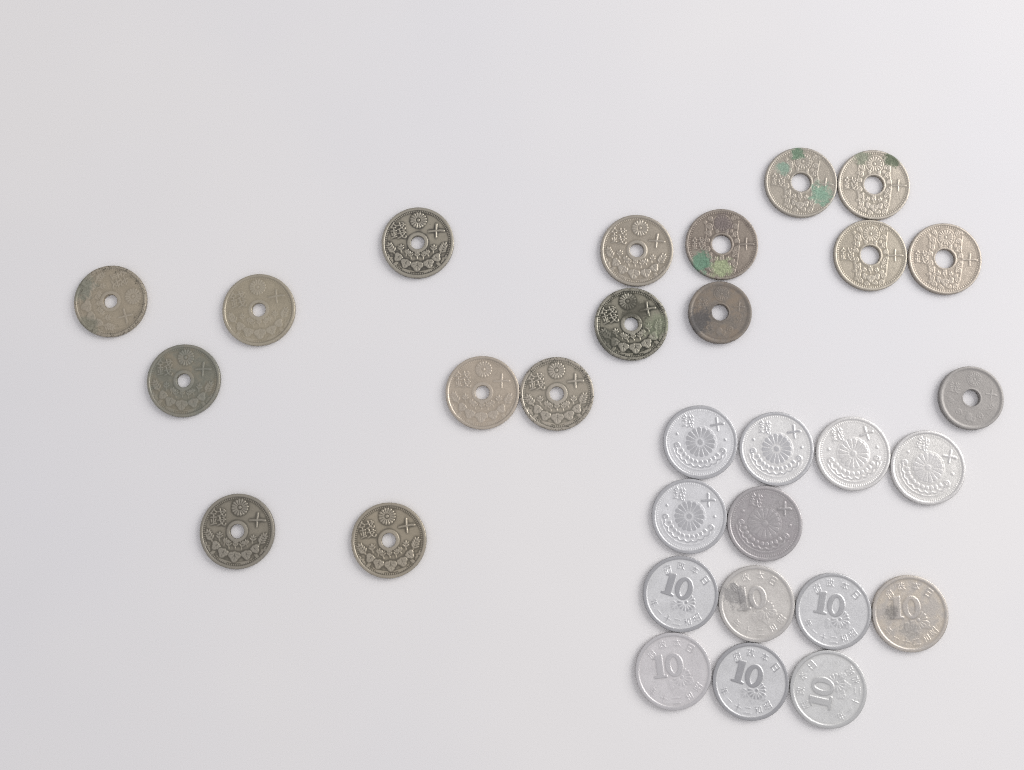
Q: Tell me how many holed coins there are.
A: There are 17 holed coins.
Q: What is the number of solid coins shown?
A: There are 13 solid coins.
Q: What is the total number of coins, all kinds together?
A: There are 30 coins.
